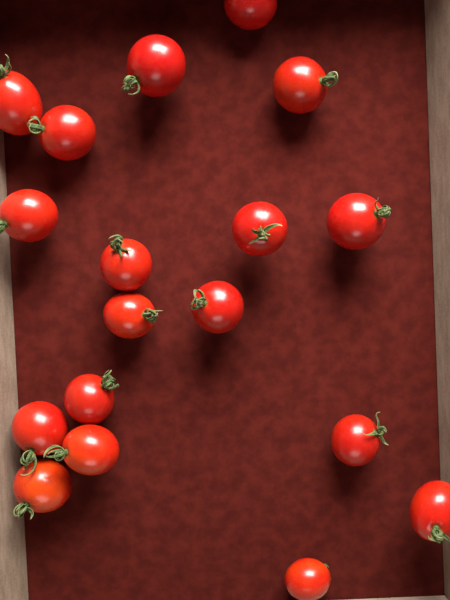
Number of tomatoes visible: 18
